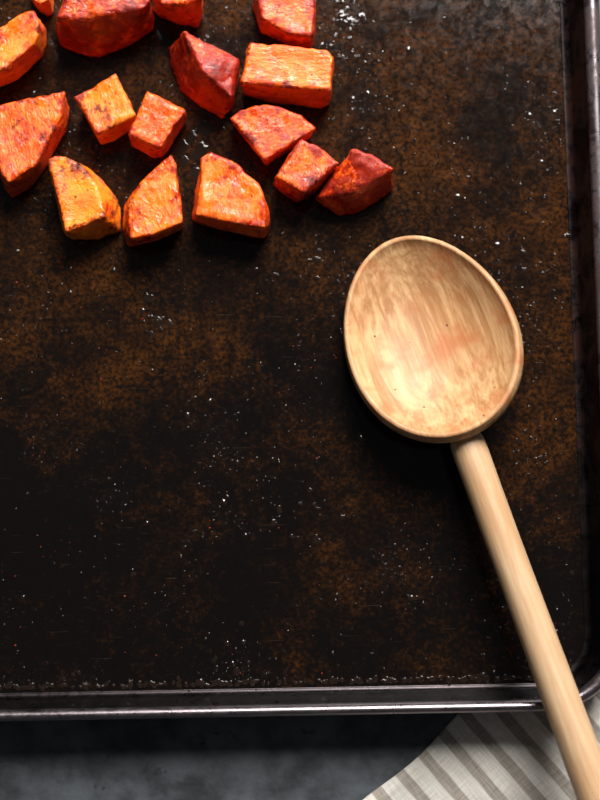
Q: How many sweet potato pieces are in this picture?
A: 16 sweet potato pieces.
